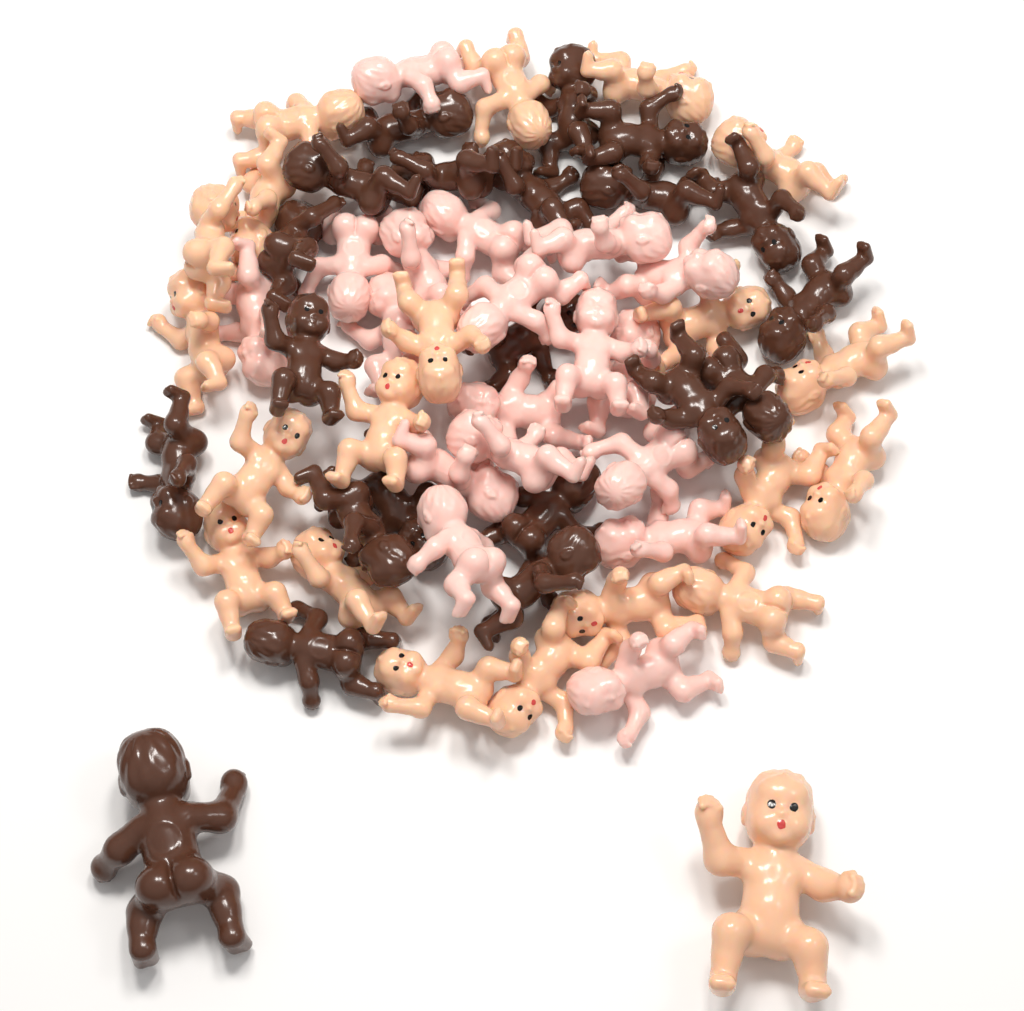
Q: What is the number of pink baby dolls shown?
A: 18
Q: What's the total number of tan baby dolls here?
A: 21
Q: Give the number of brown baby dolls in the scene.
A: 21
